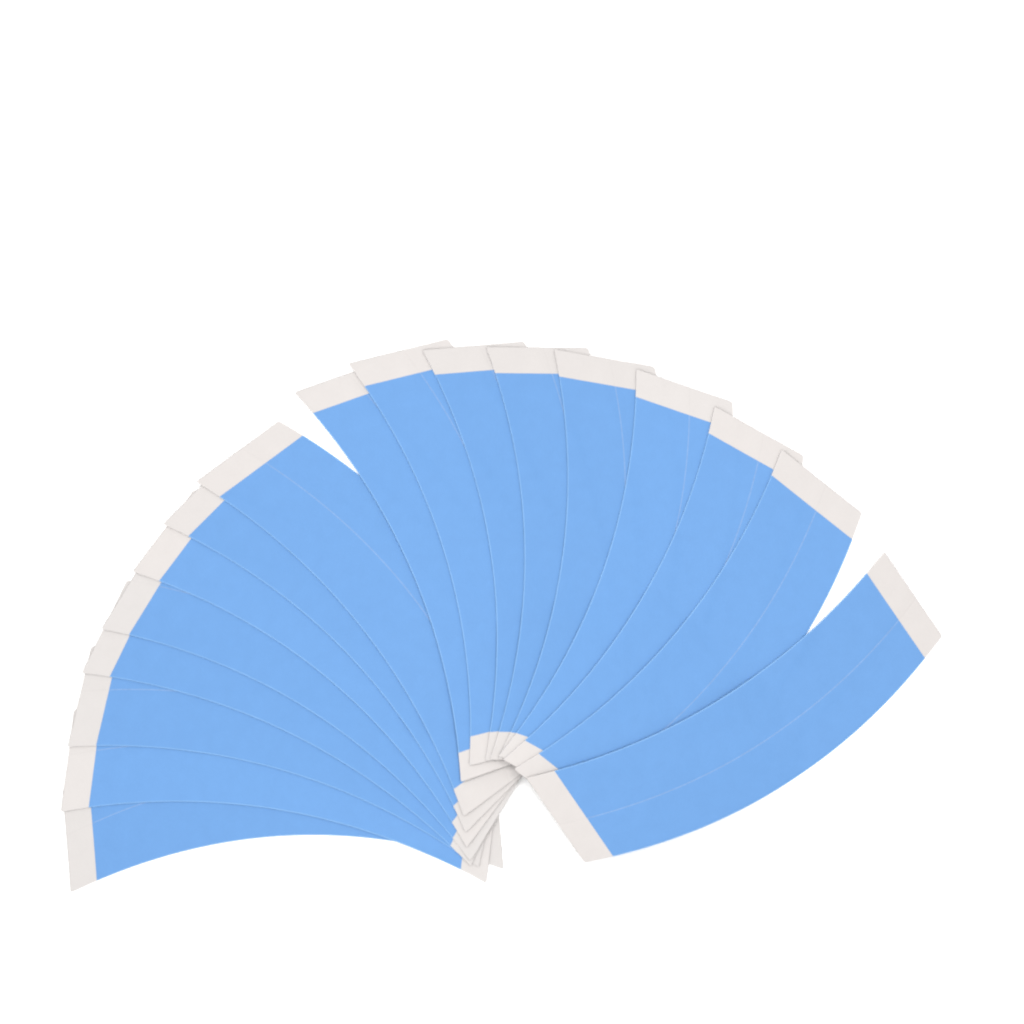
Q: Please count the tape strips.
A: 17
